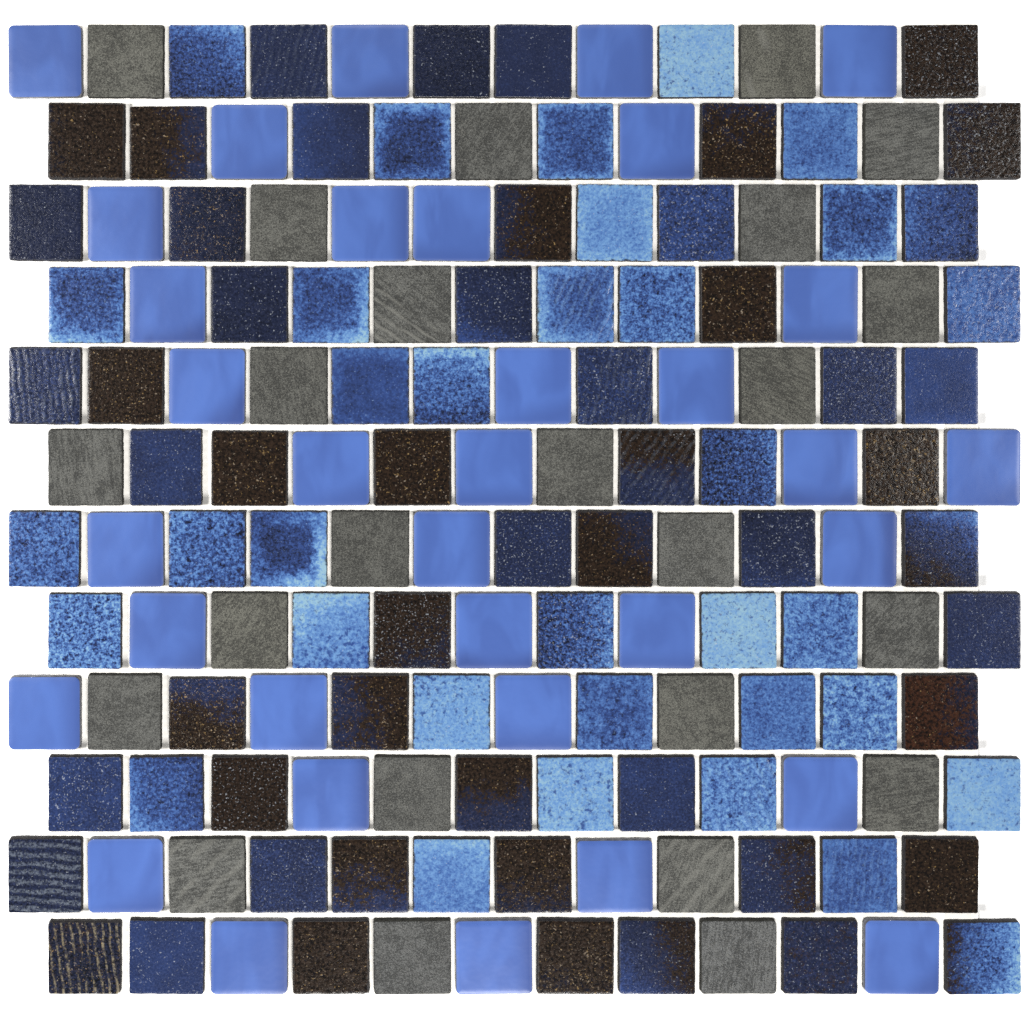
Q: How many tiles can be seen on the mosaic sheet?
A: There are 144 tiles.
